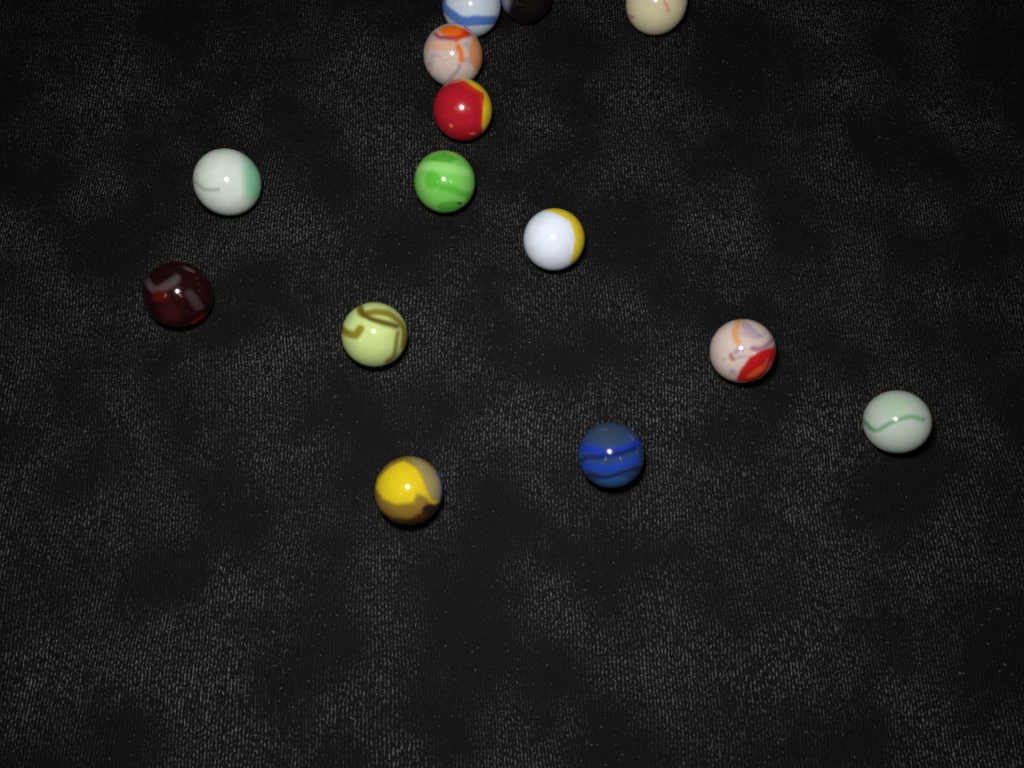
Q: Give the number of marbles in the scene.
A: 14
